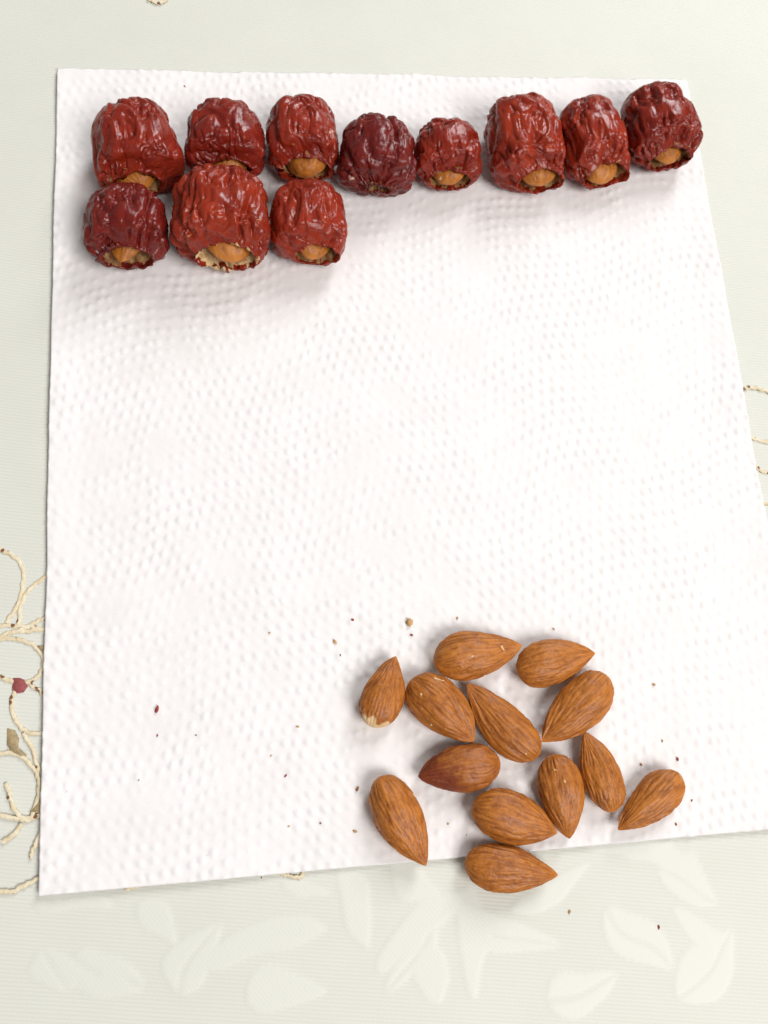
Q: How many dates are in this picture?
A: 11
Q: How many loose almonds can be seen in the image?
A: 13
